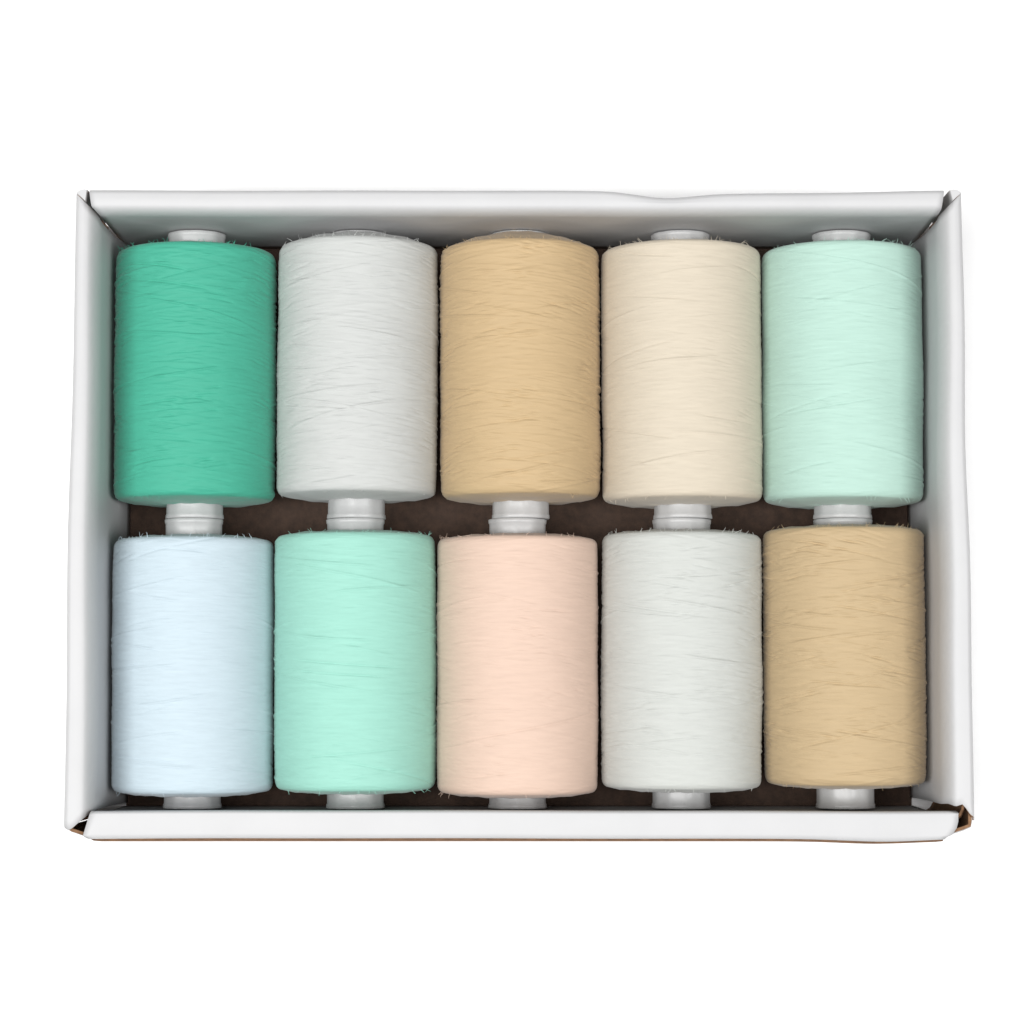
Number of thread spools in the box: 10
